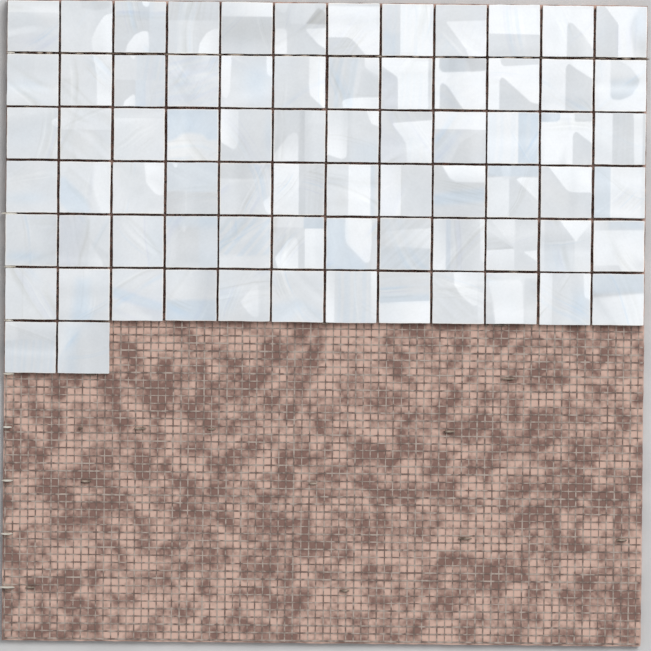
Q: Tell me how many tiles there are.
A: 74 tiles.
